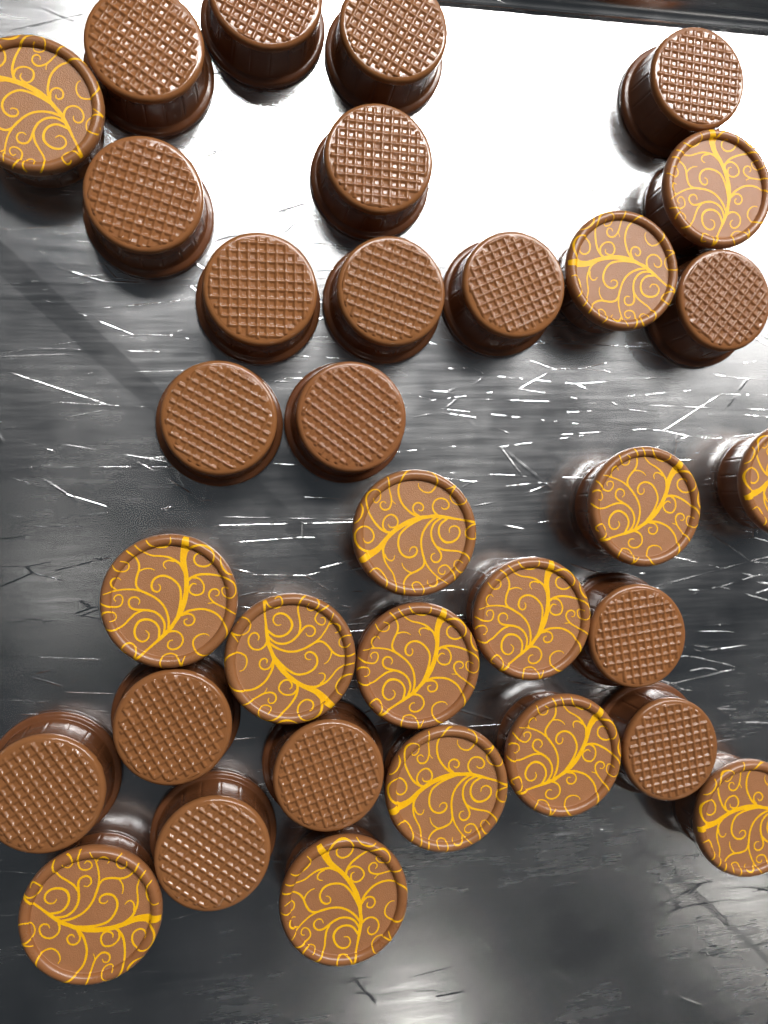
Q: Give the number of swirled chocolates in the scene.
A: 15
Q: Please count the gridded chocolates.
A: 18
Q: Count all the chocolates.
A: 33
